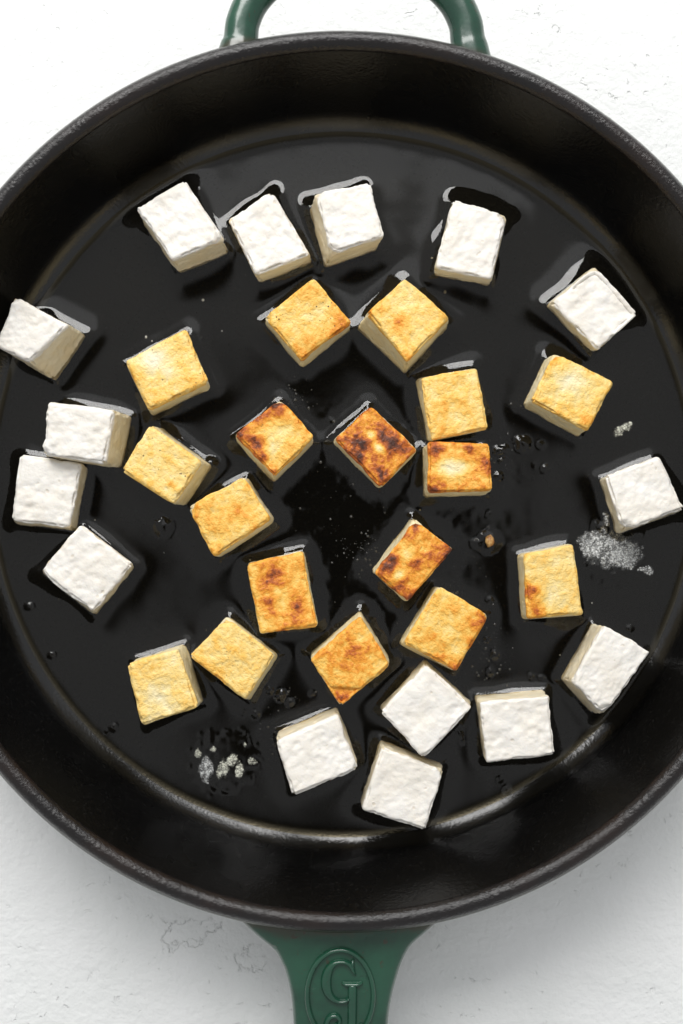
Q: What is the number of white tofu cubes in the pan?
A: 15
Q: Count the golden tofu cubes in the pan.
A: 17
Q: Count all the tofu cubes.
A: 32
